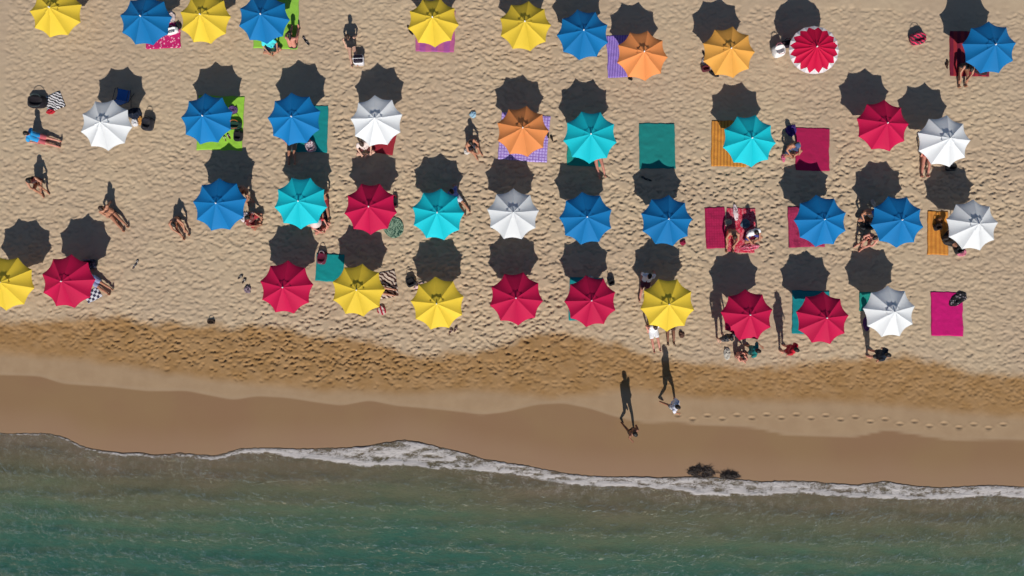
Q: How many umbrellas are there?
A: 41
